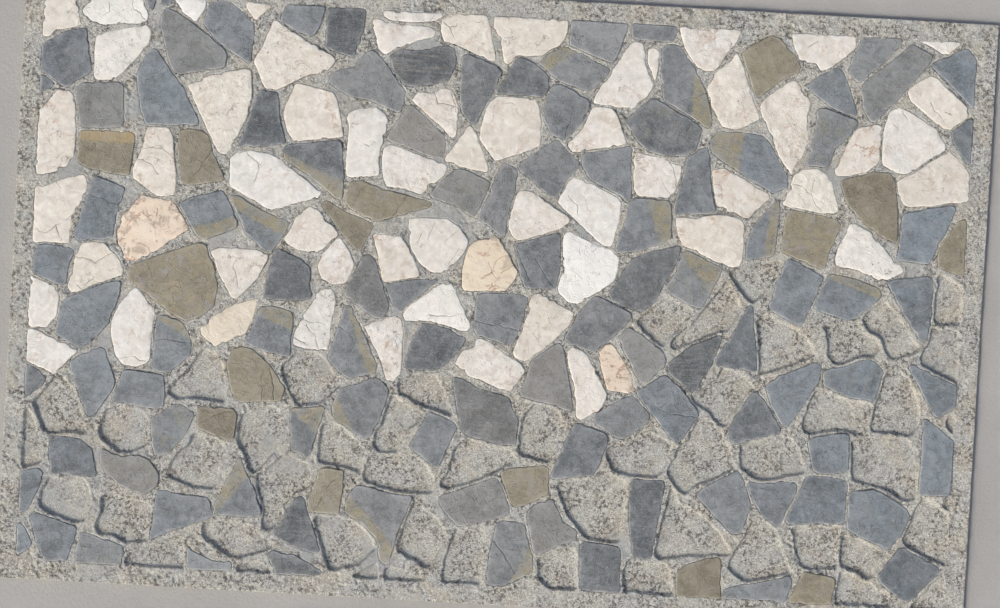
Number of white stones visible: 60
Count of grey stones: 102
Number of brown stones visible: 15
